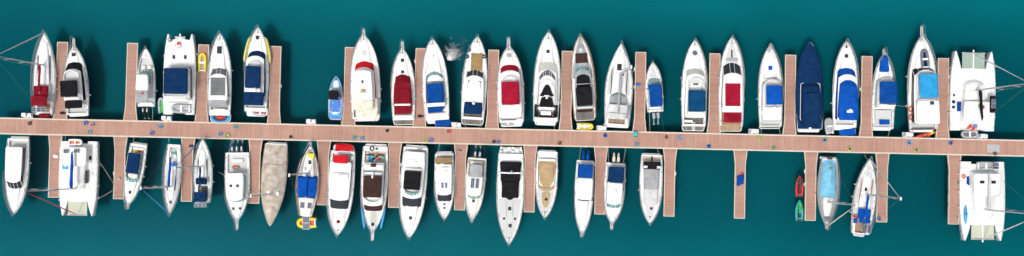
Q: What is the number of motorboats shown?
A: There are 34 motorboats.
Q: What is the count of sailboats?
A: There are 11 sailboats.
